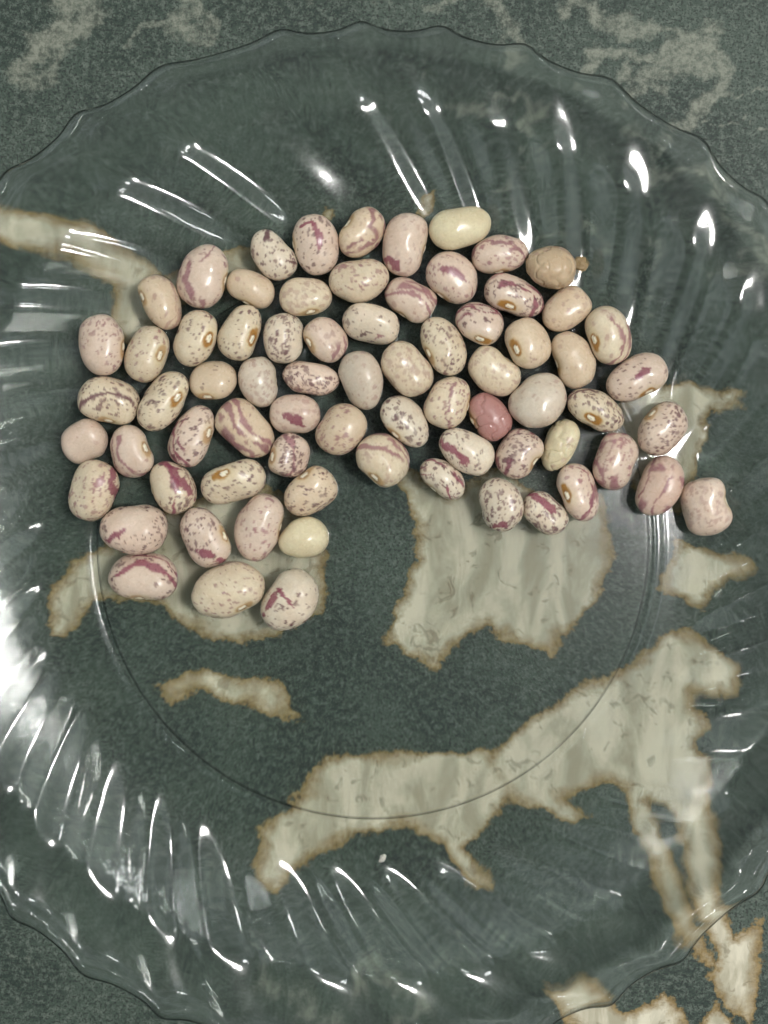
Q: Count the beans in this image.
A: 72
